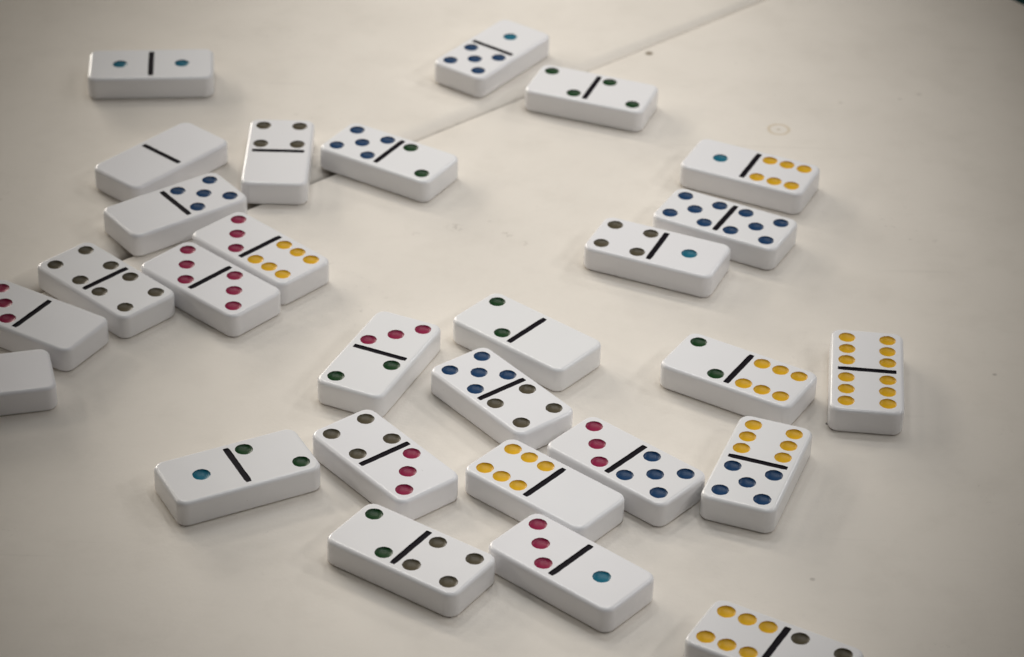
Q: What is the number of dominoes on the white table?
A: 28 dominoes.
